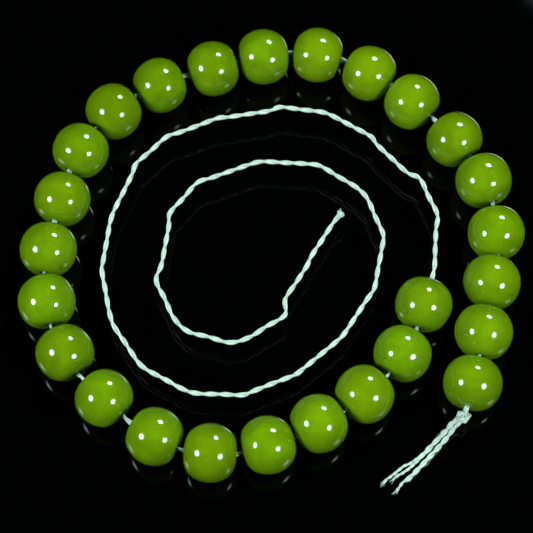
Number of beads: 26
